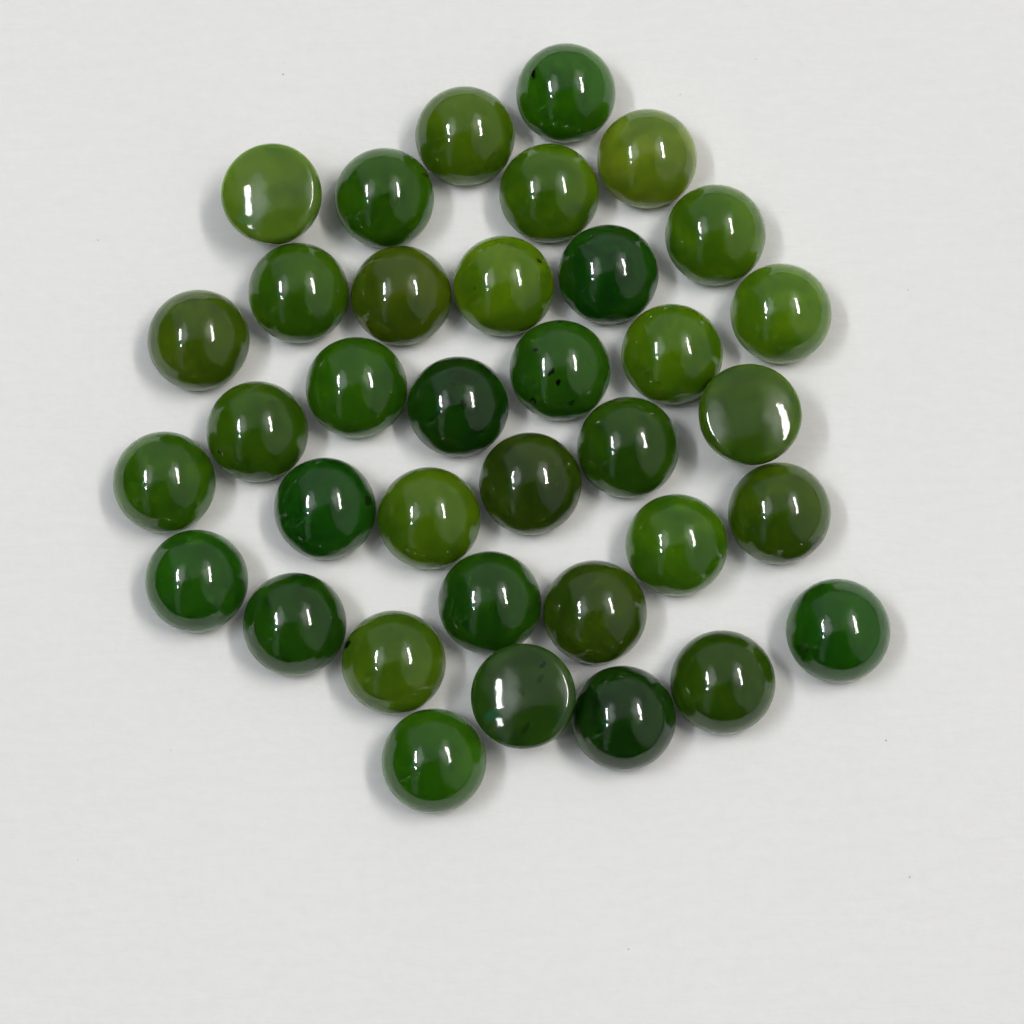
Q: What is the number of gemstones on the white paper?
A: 36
